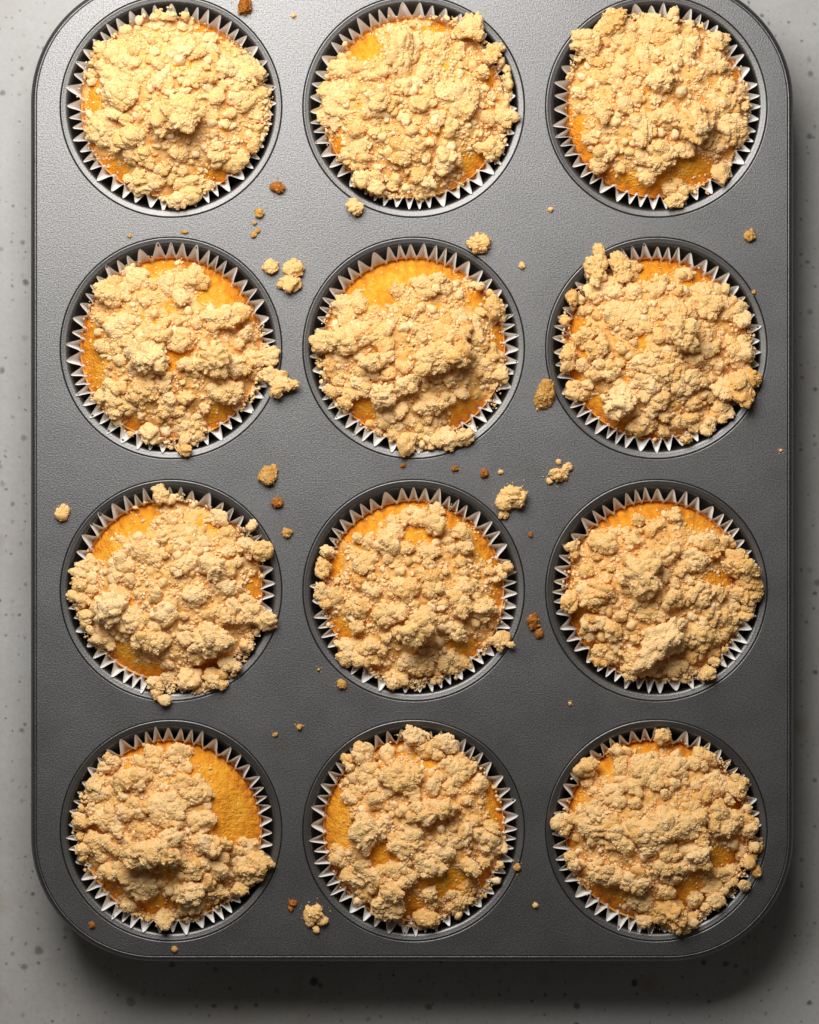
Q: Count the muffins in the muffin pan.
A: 12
